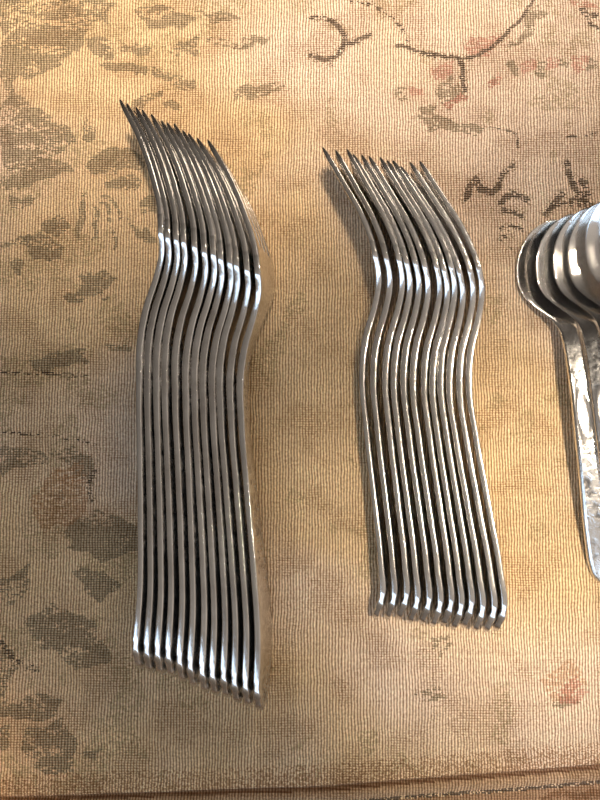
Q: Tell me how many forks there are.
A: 24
